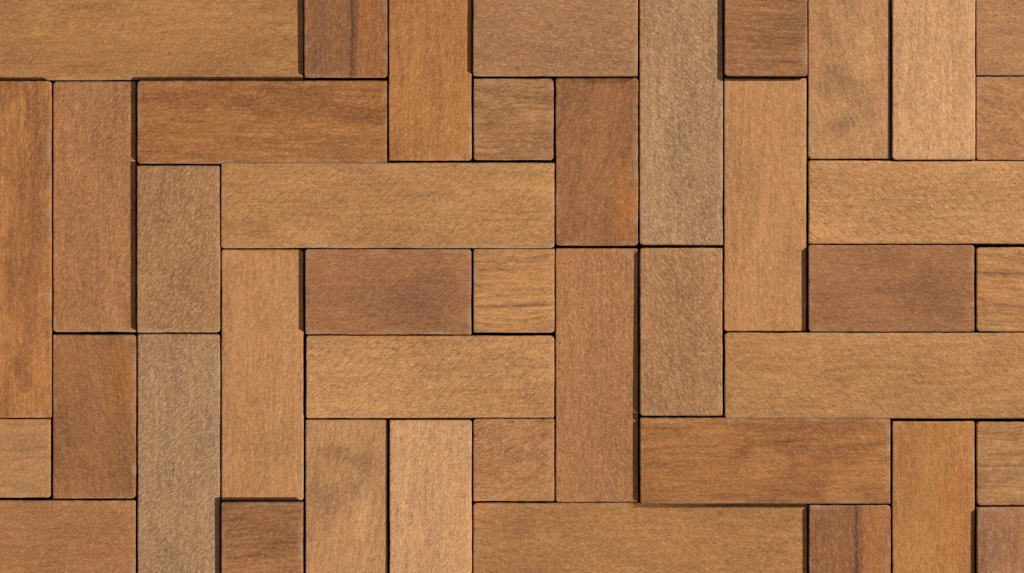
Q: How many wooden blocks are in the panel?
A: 42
